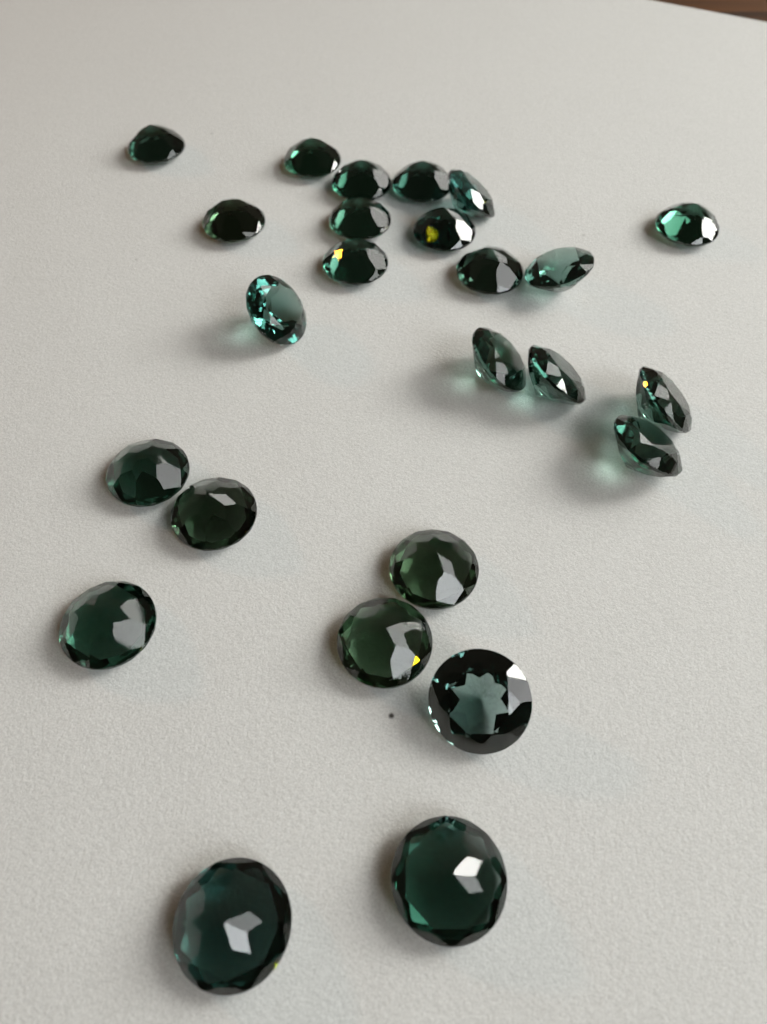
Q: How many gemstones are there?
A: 25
